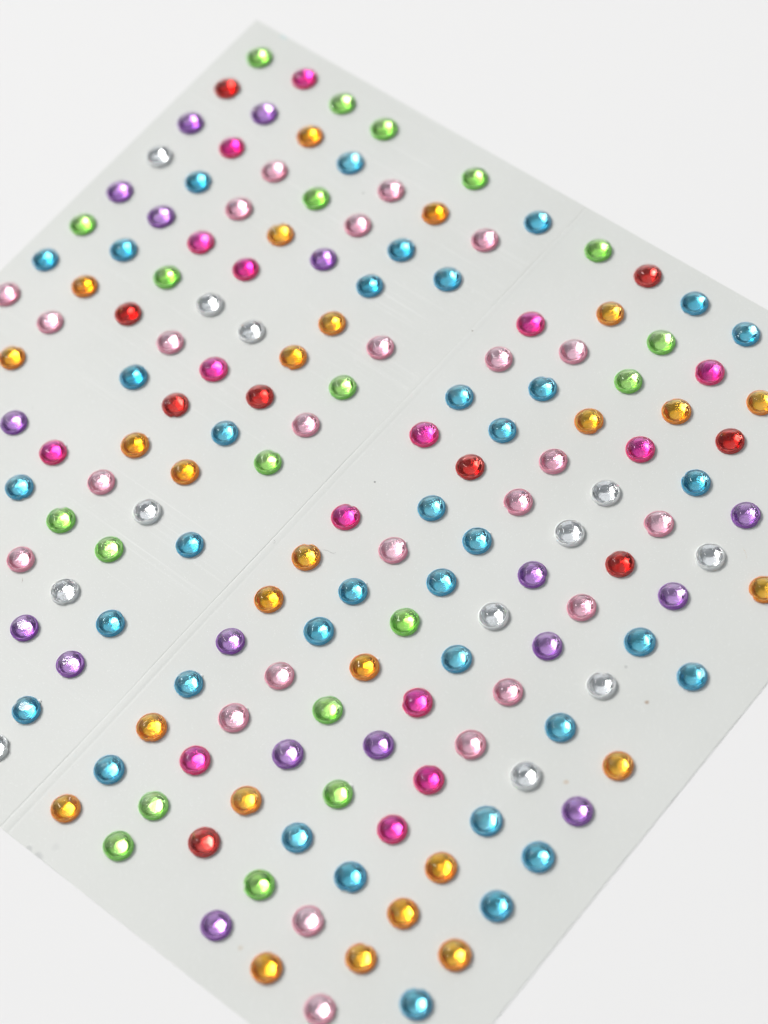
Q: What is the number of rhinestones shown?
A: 161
